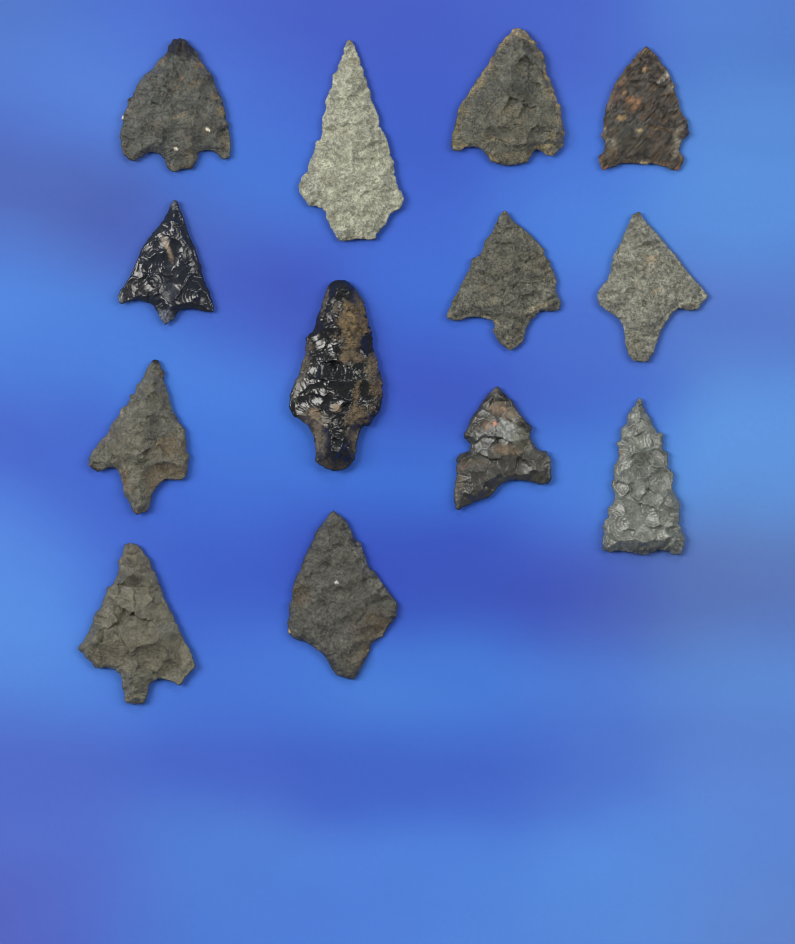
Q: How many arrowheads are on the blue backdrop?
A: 13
